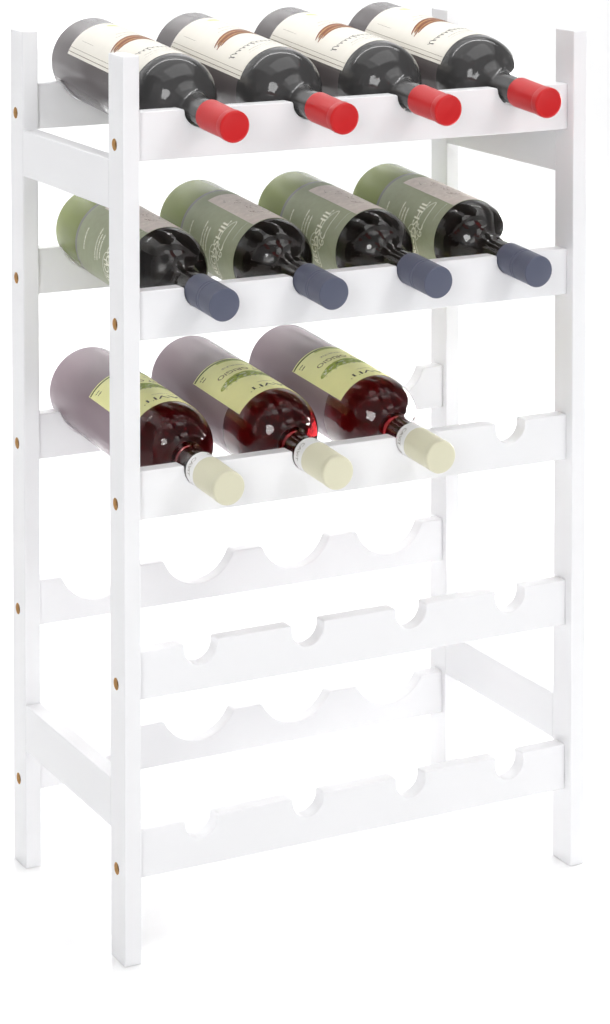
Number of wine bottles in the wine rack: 11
